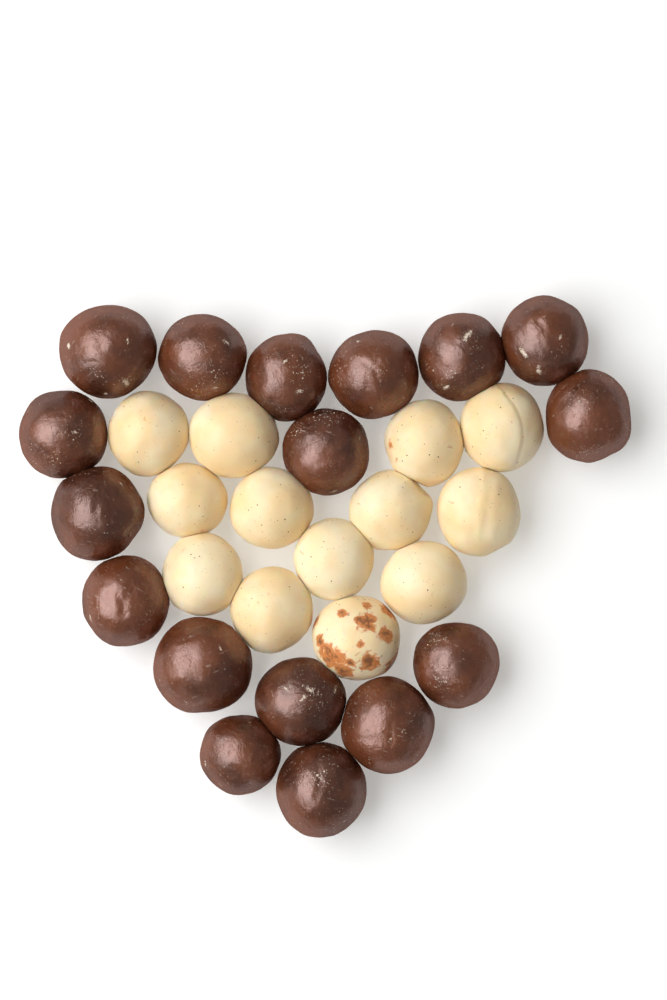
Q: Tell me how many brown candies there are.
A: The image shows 17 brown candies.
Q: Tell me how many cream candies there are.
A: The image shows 13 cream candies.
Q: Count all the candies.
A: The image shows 30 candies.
